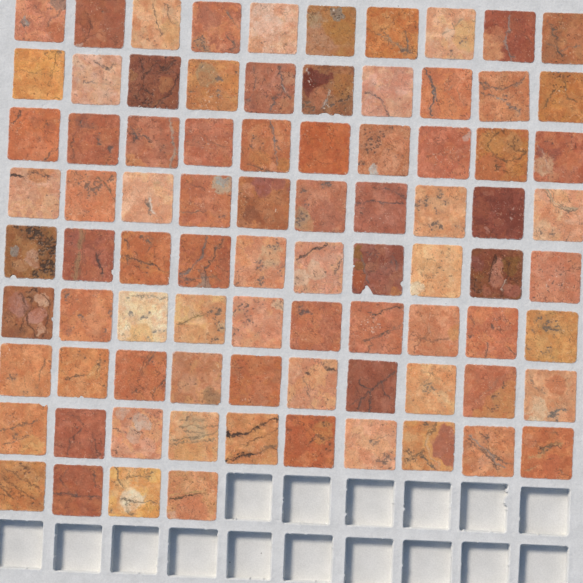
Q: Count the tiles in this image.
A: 84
